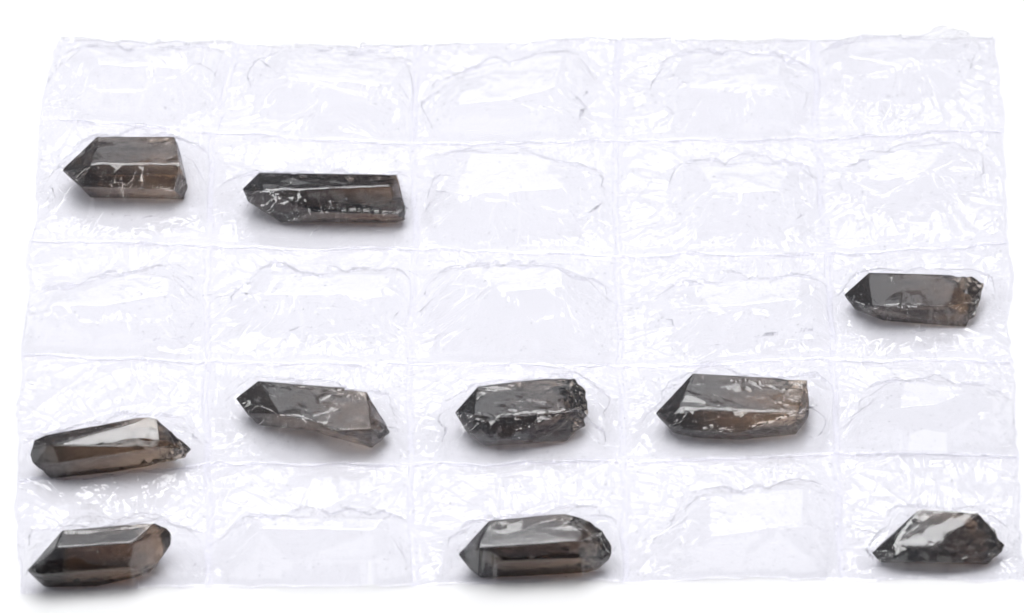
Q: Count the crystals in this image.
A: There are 10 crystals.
